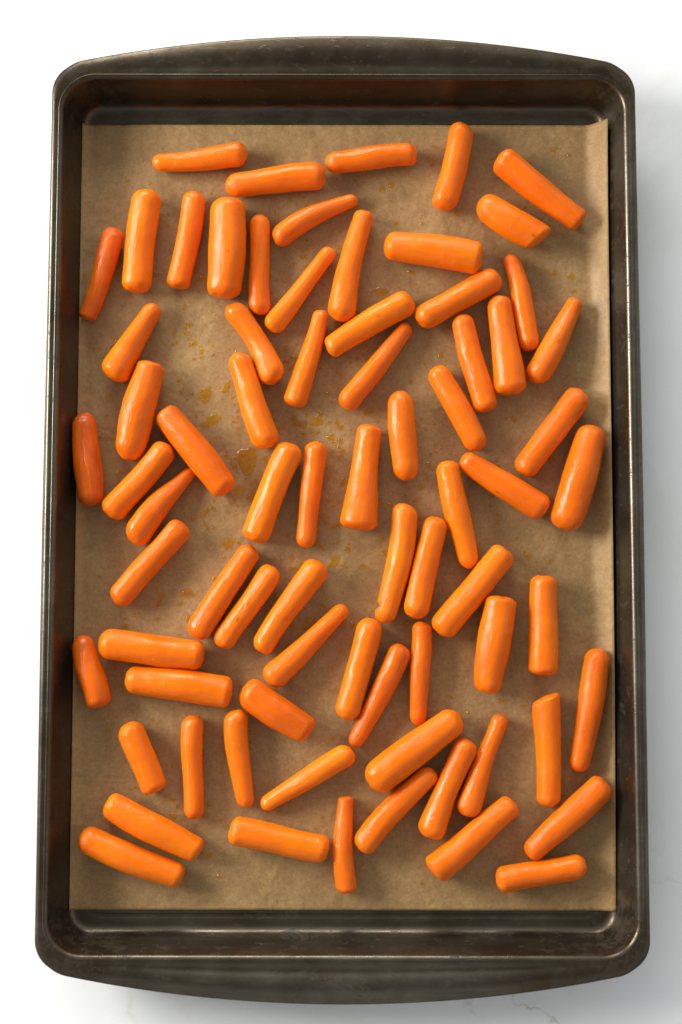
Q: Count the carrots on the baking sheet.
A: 74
